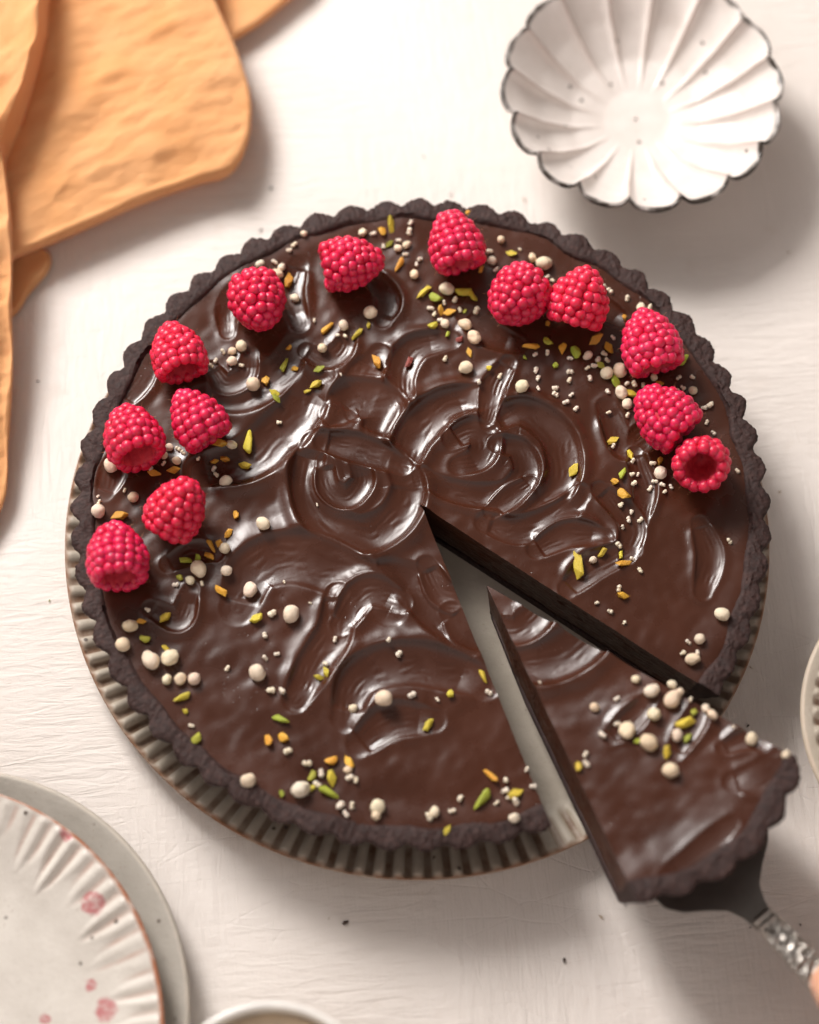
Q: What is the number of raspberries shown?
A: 13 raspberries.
